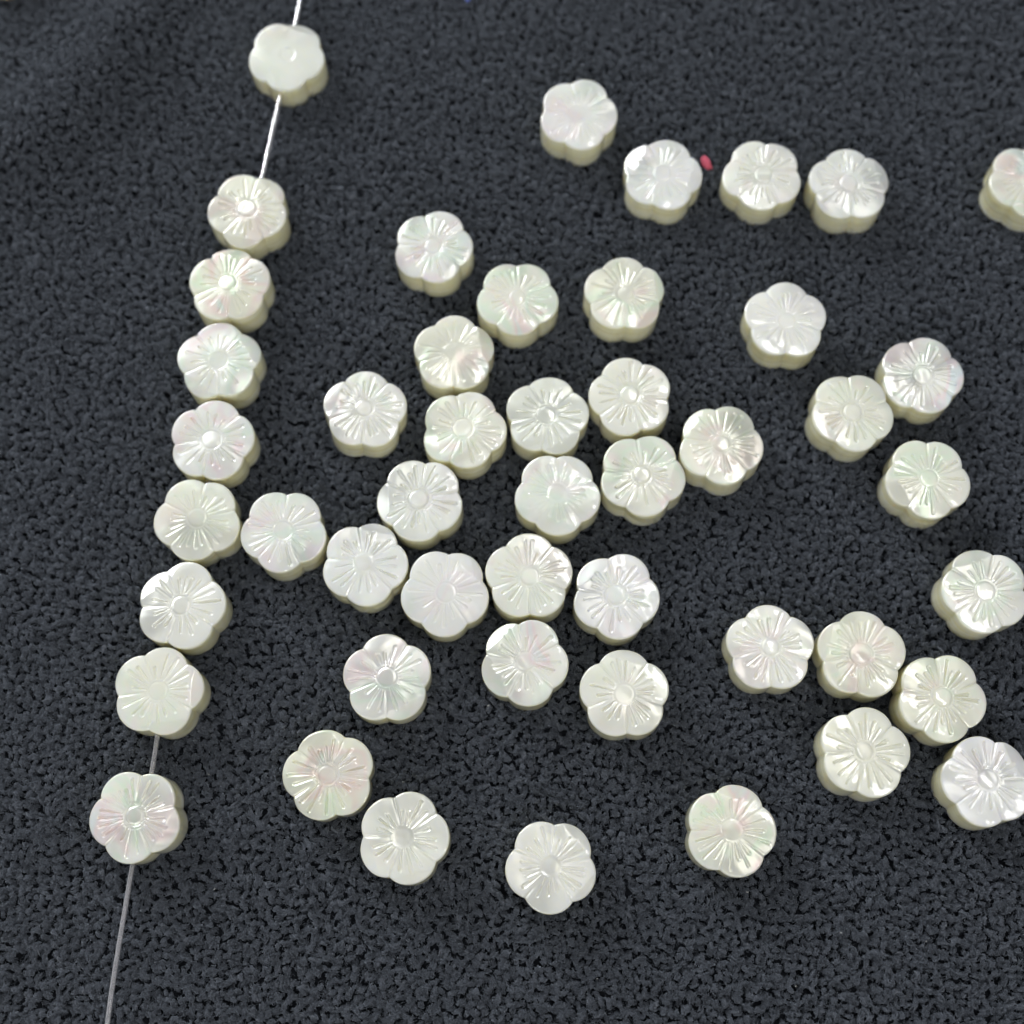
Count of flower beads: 48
